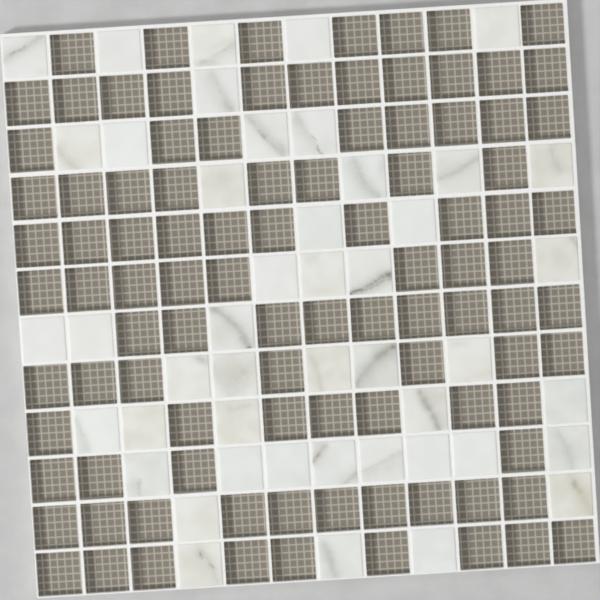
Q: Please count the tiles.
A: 46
